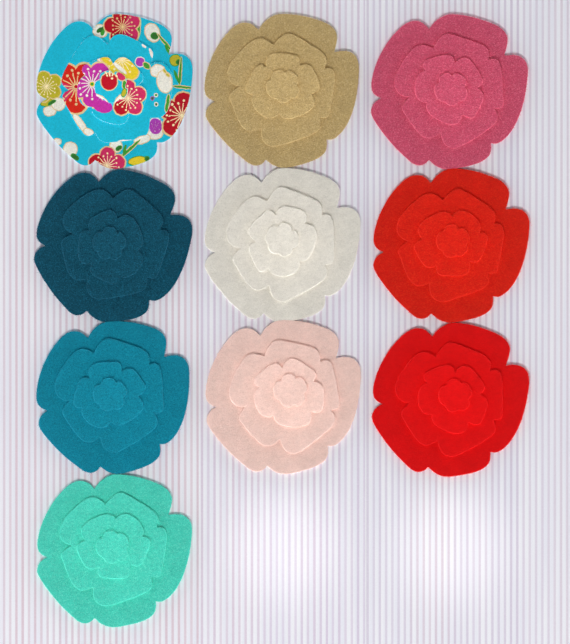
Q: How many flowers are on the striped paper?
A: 10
